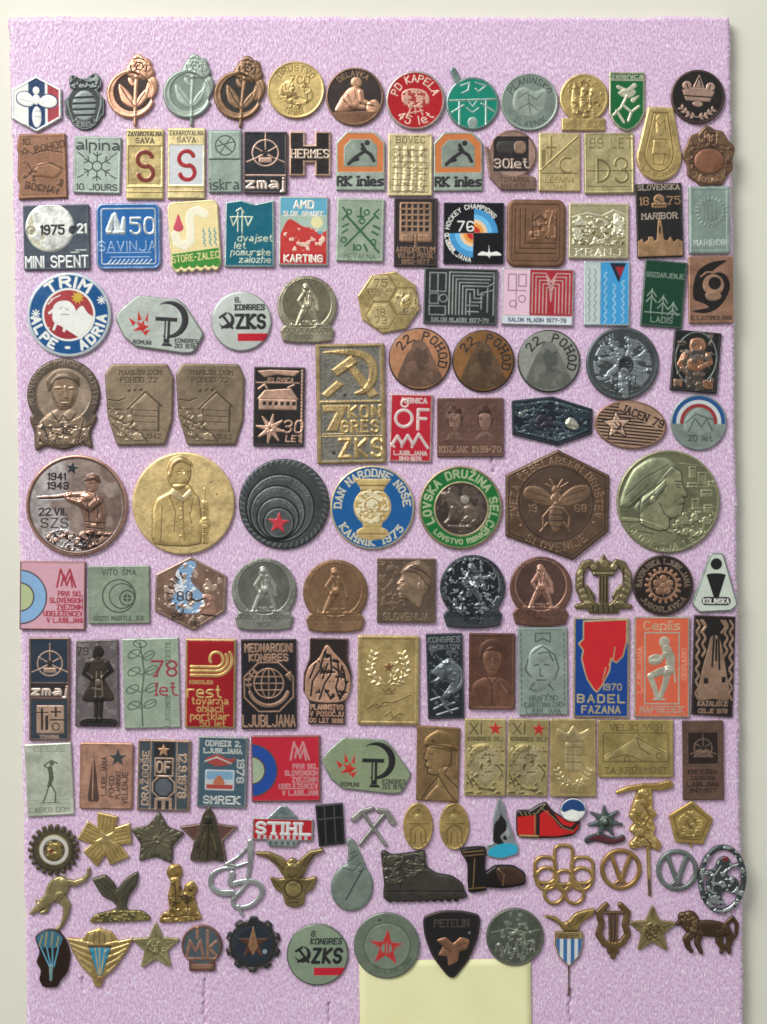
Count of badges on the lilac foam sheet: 147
